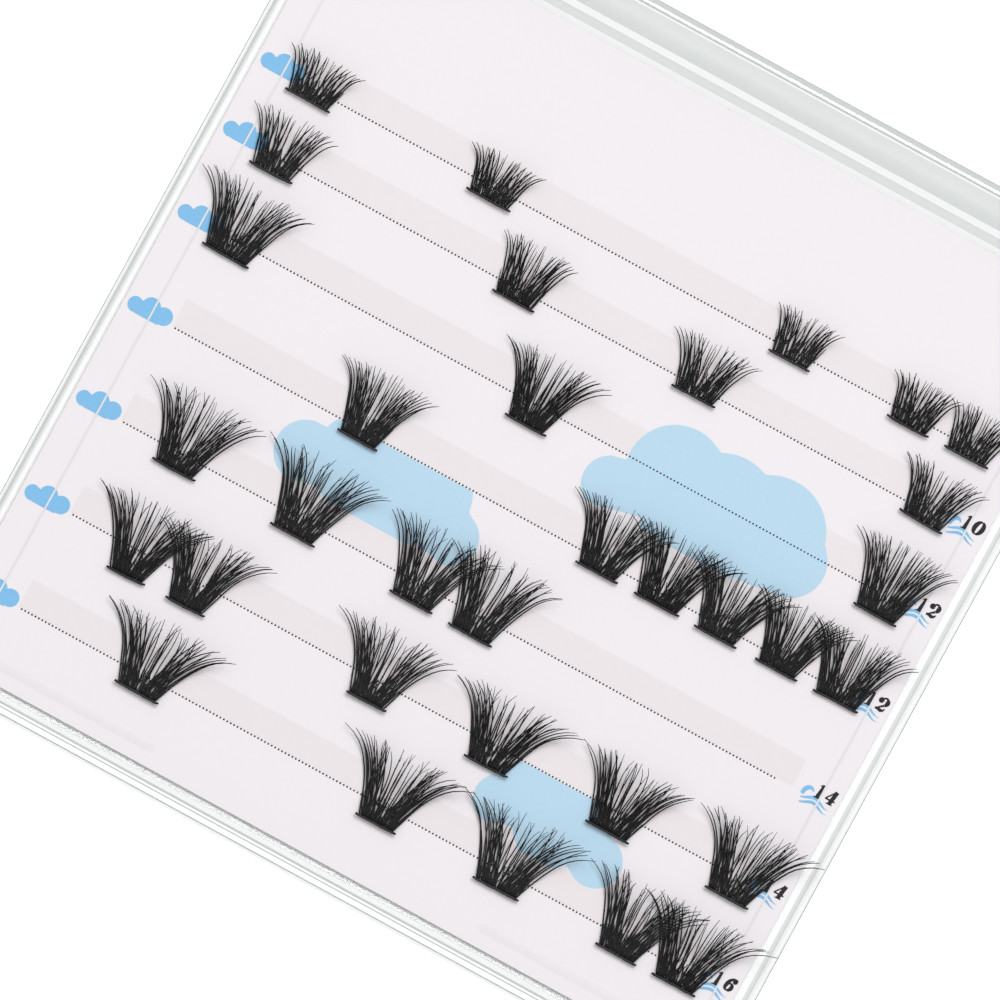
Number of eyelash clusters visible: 33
